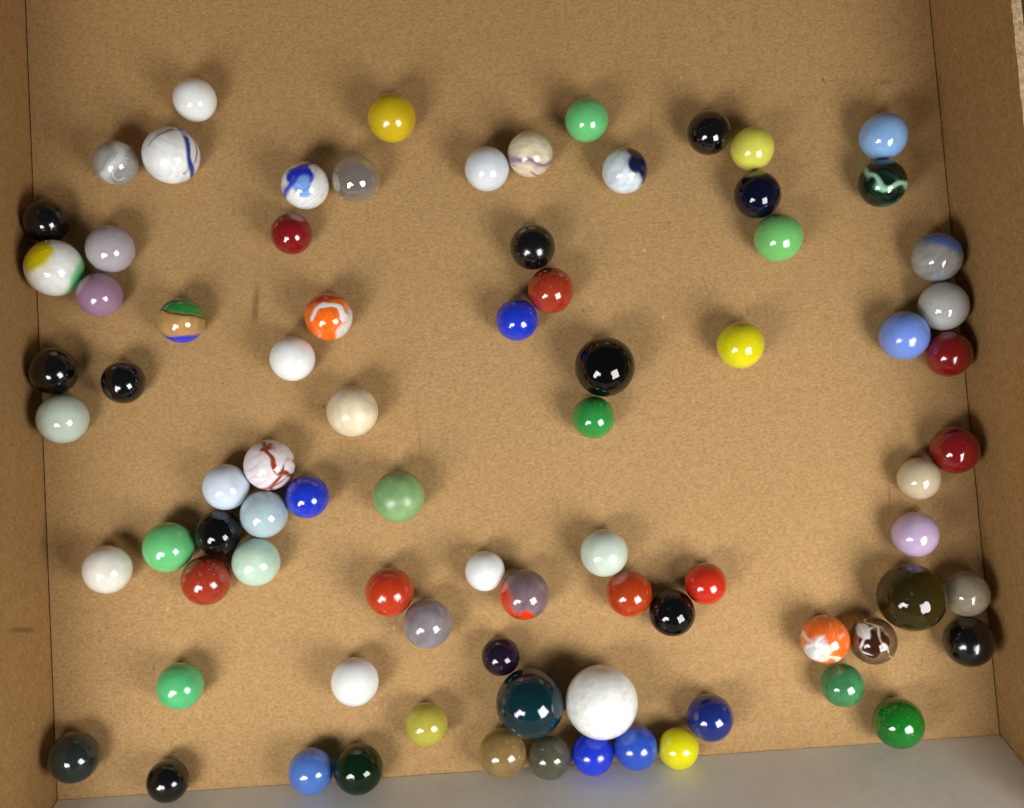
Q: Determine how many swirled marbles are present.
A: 14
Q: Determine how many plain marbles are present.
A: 68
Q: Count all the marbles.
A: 82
